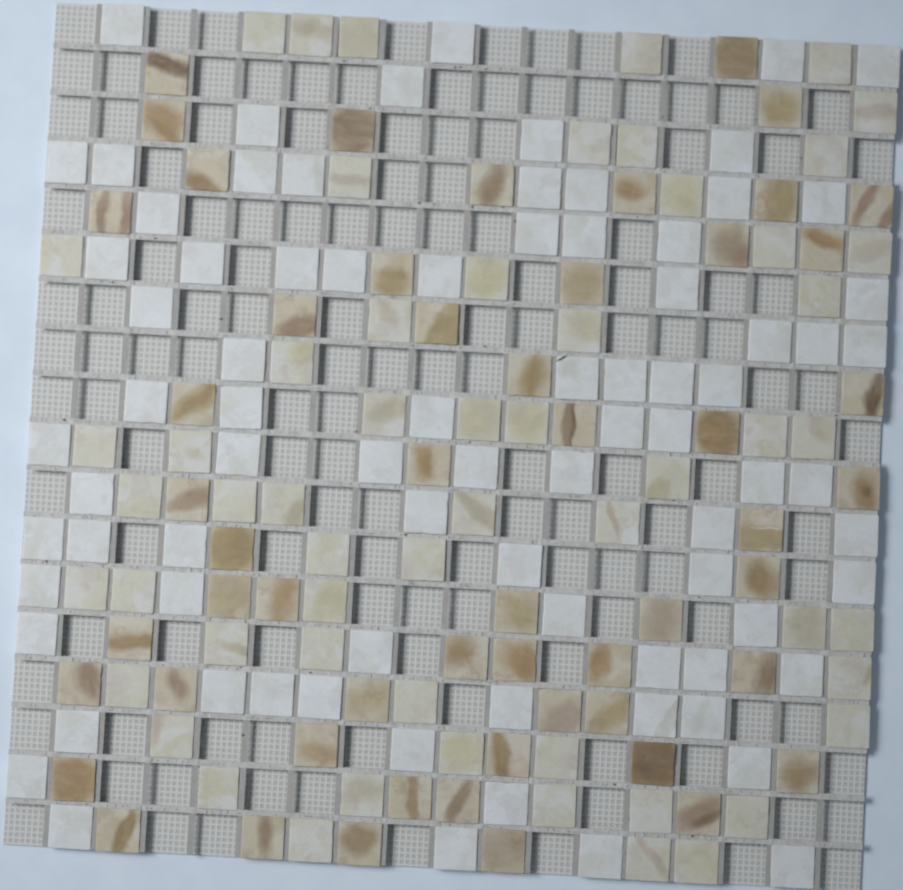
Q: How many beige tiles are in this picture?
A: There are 56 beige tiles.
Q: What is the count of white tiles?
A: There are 82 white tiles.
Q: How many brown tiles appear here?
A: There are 54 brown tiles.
